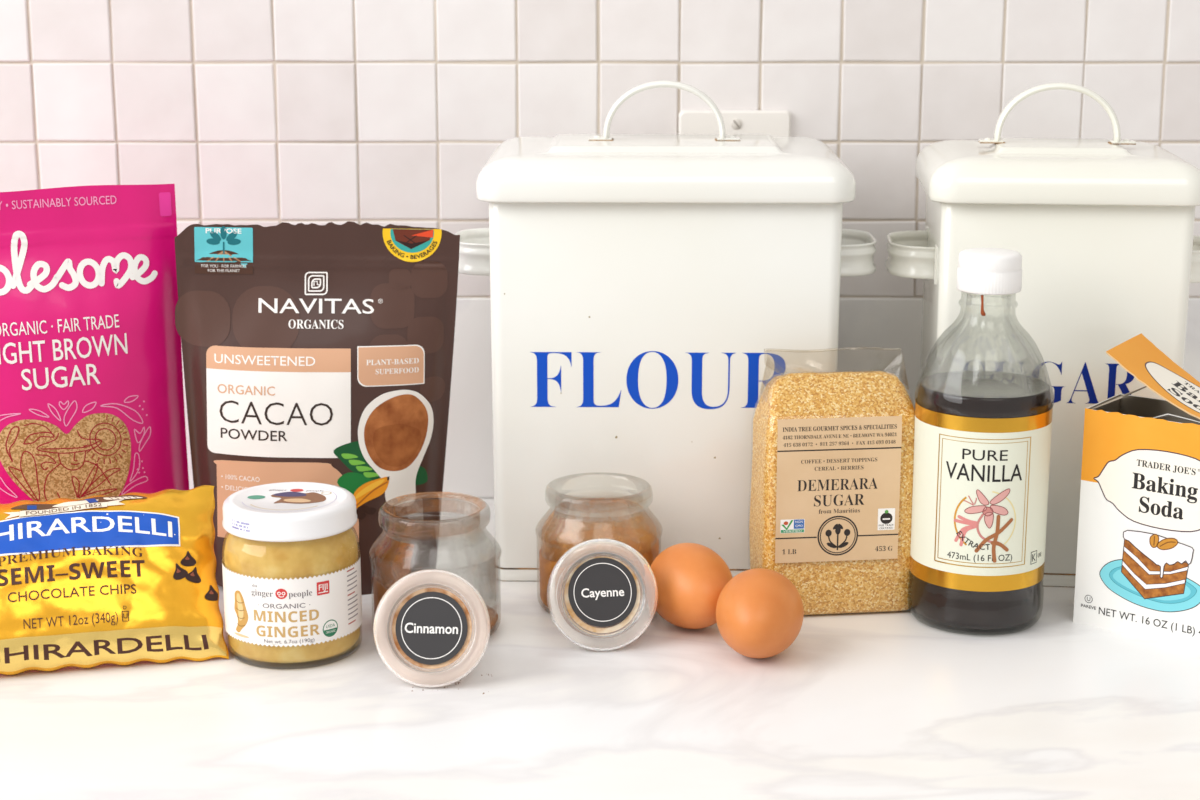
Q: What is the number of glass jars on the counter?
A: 3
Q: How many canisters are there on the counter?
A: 2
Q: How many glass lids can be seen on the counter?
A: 2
